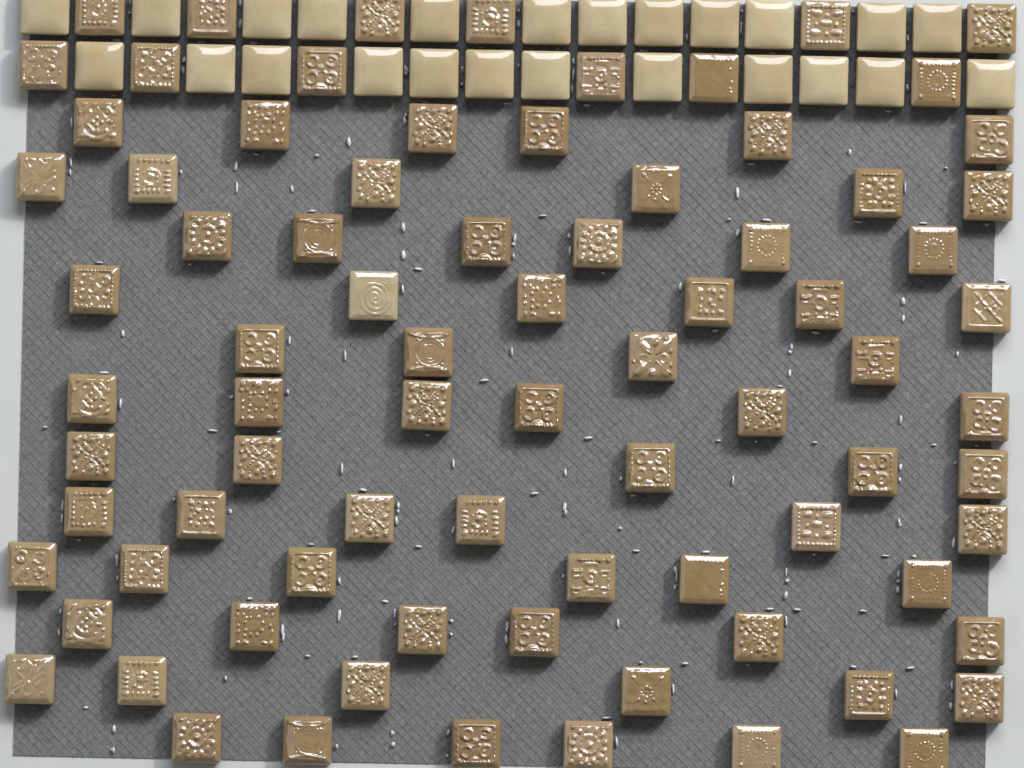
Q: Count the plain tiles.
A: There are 24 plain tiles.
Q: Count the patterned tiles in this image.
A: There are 81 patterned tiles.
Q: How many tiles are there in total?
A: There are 105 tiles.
